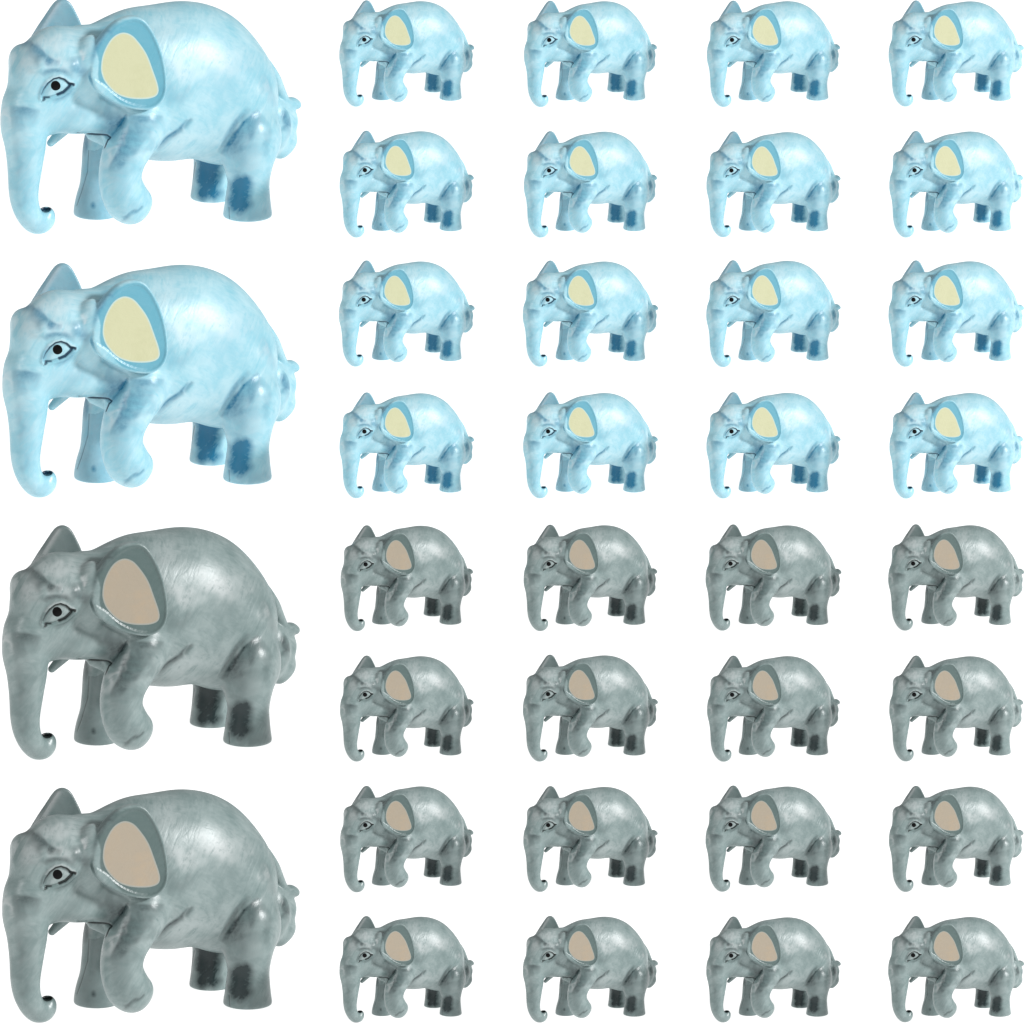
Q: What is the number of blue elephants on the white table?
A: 18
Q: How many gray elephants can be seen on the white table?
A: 18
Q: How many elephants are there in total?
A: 36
